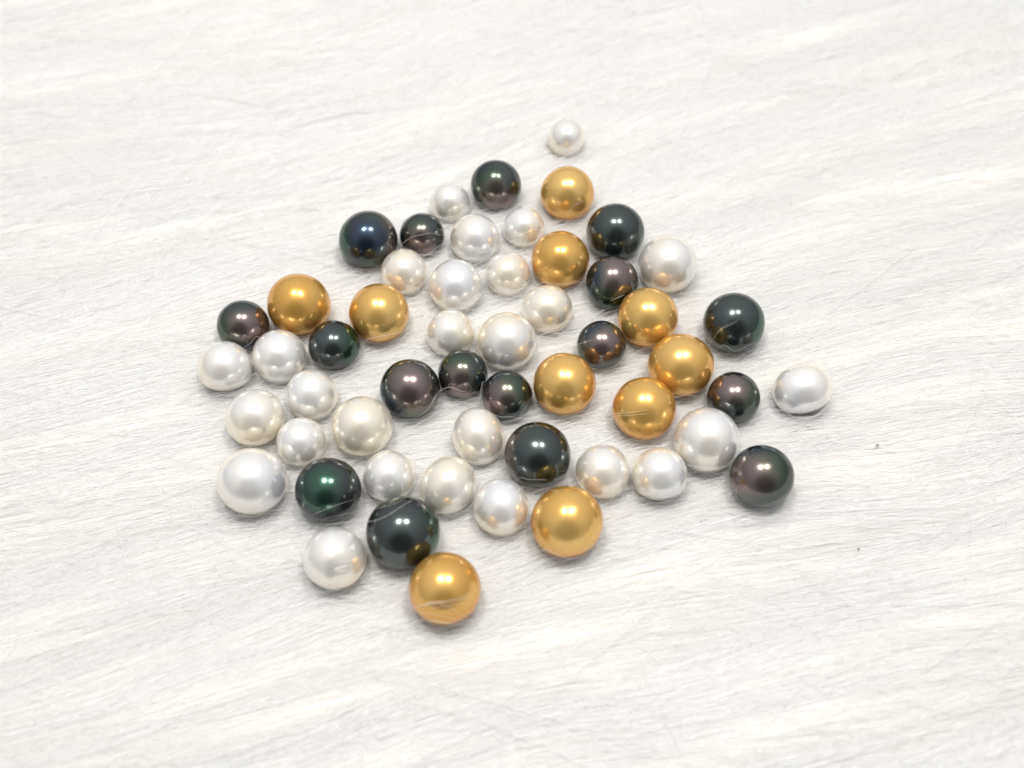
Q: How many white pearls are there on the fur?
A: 27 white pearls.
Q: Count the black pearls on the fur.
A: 17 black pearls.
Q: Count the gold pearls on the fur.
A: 10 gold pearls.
